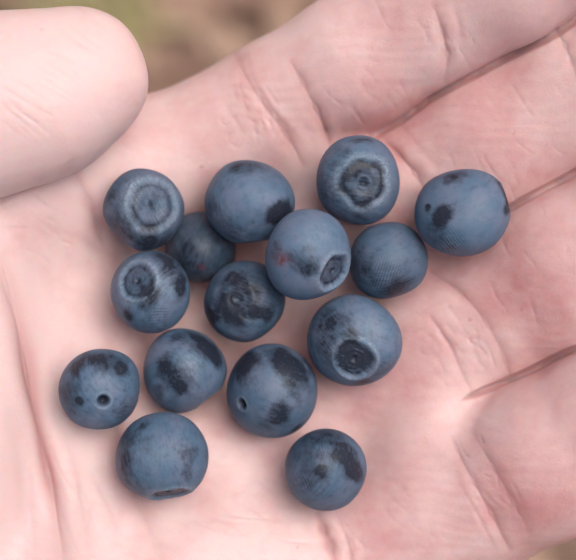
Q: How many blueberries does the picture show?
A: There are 15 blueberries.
